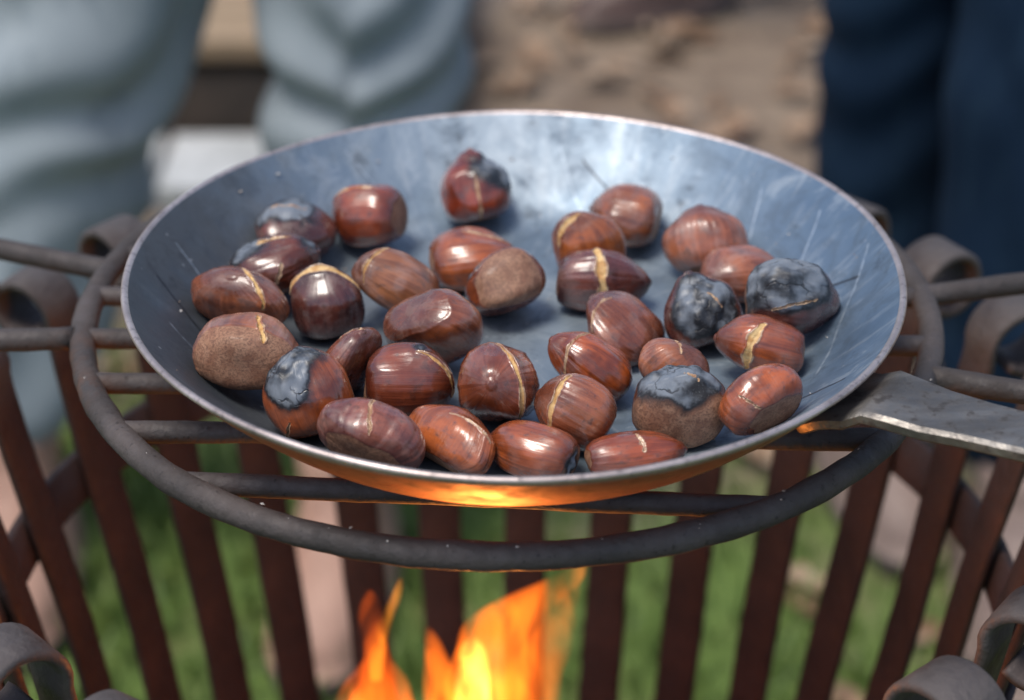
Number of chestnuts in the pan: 33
